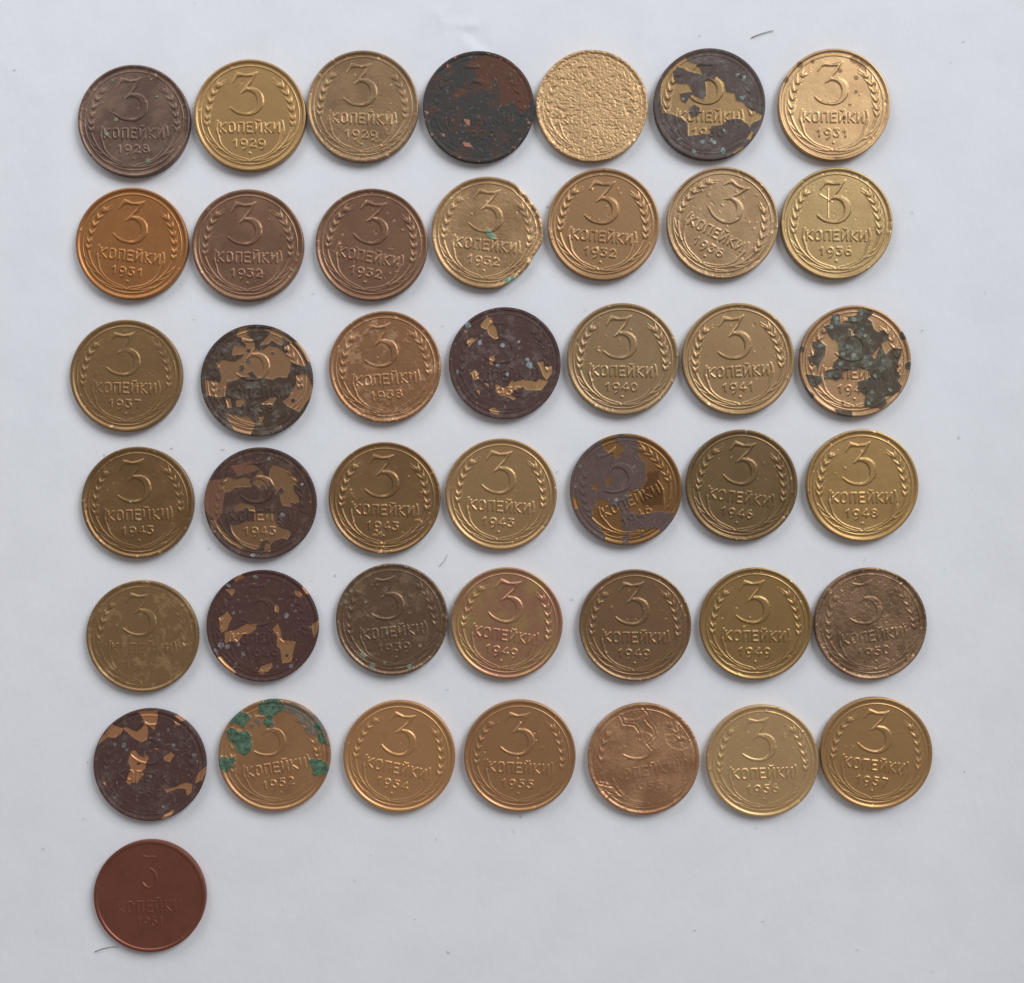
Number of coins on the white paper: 43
